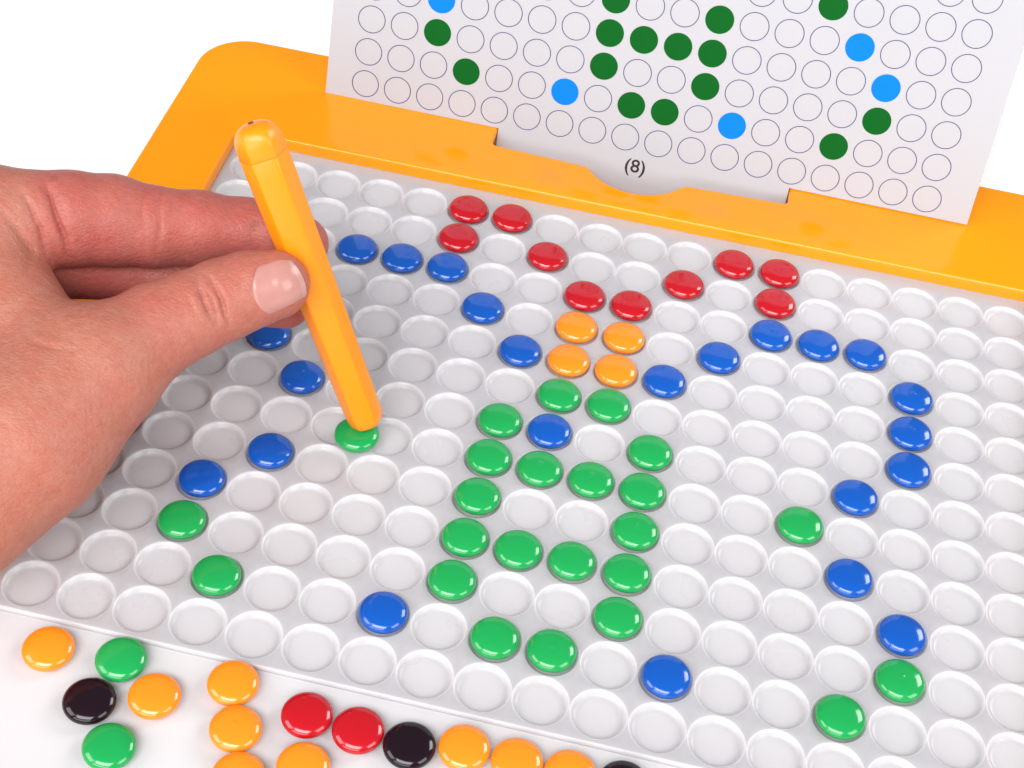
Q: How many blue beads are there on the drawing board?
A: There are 23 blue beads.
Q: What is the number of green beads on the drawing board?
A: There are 26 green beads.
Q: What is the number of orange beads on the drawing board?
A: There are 13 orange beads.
